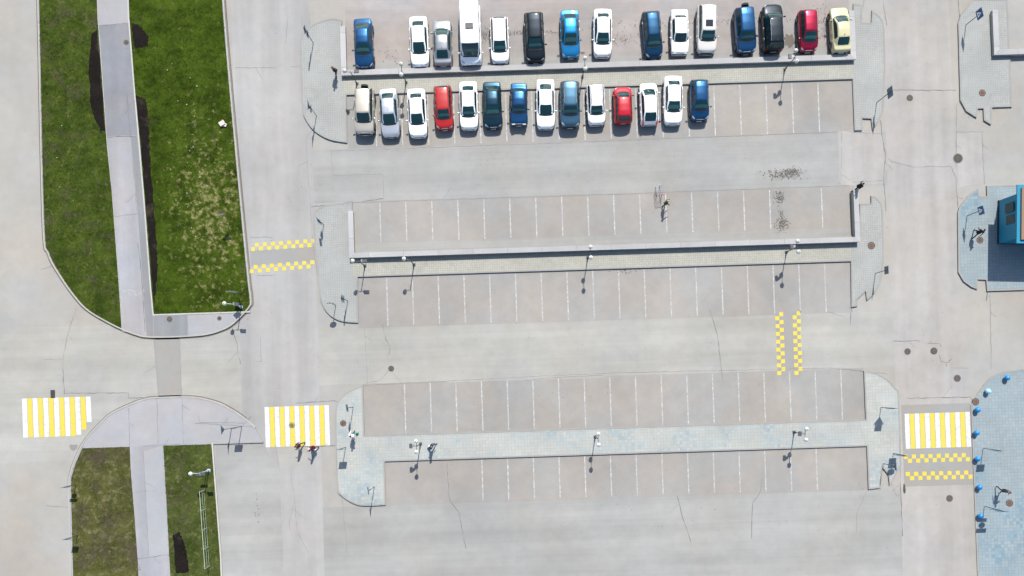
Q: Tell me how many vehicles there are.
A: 29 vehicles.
